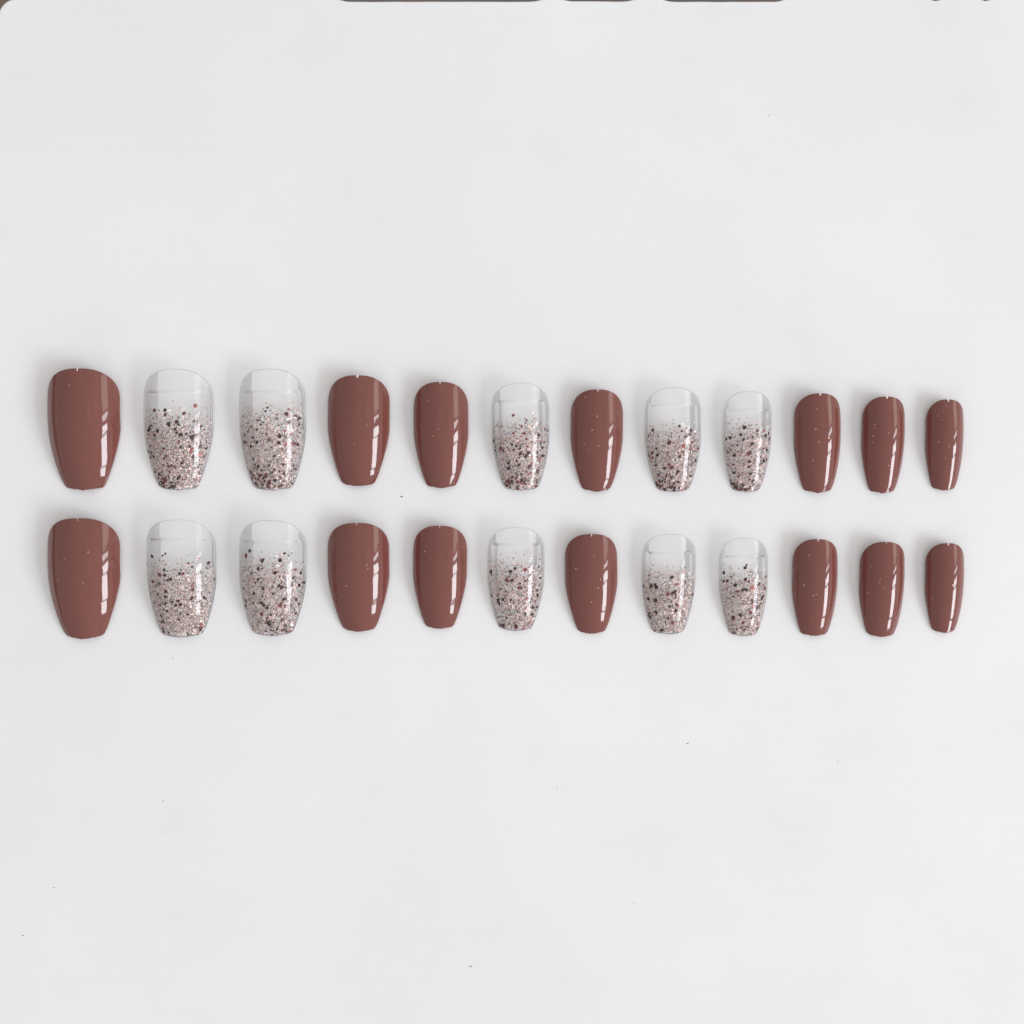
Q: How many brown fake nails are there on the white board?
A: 14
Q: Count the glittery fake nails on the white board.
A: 10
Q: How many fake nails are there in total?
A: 24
